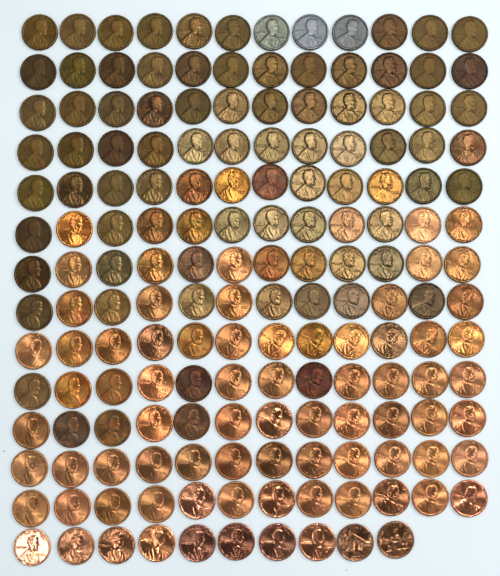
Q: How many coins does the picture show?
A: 166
